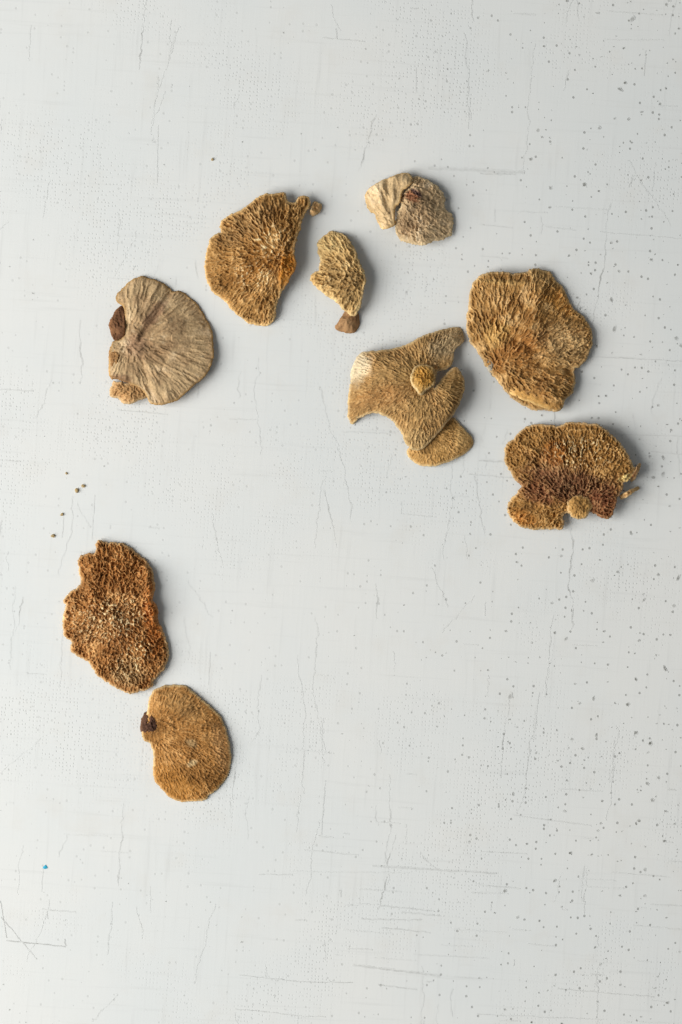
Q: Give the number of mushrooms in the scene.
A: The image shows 10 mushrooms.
